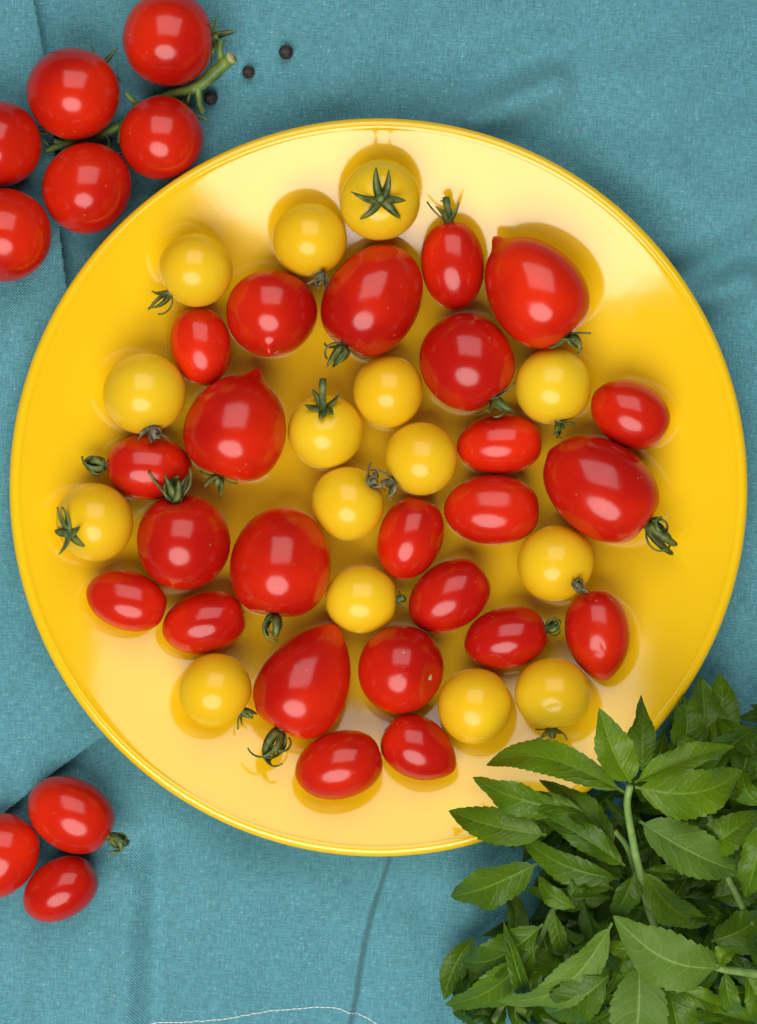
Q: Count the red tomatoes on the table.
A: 33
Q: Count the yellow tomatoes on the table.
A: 15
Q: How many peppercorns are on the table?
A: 3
